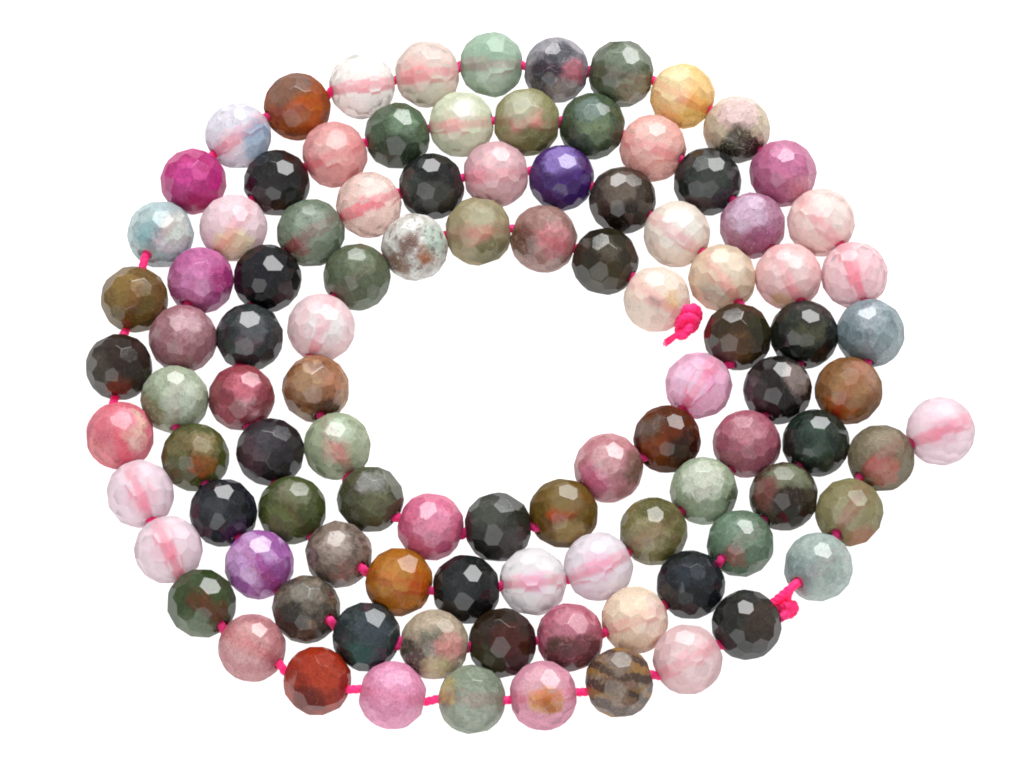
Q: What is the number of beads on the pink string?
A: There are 101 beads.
